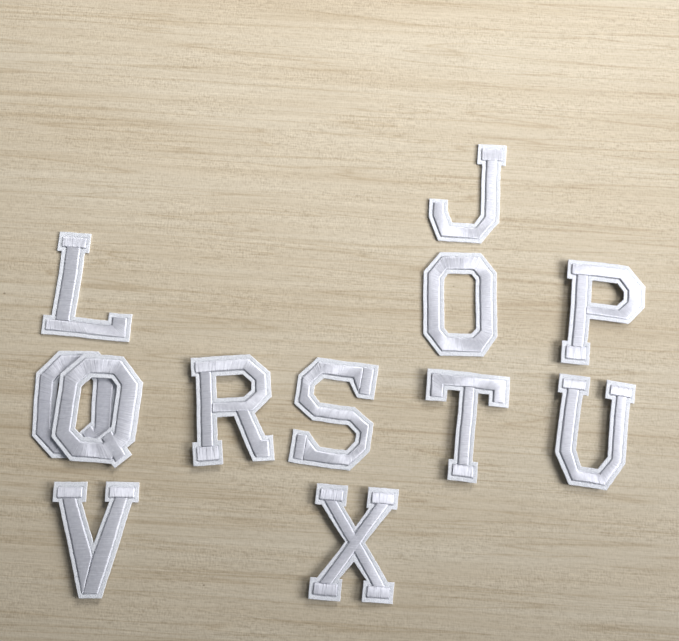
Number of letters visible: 12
